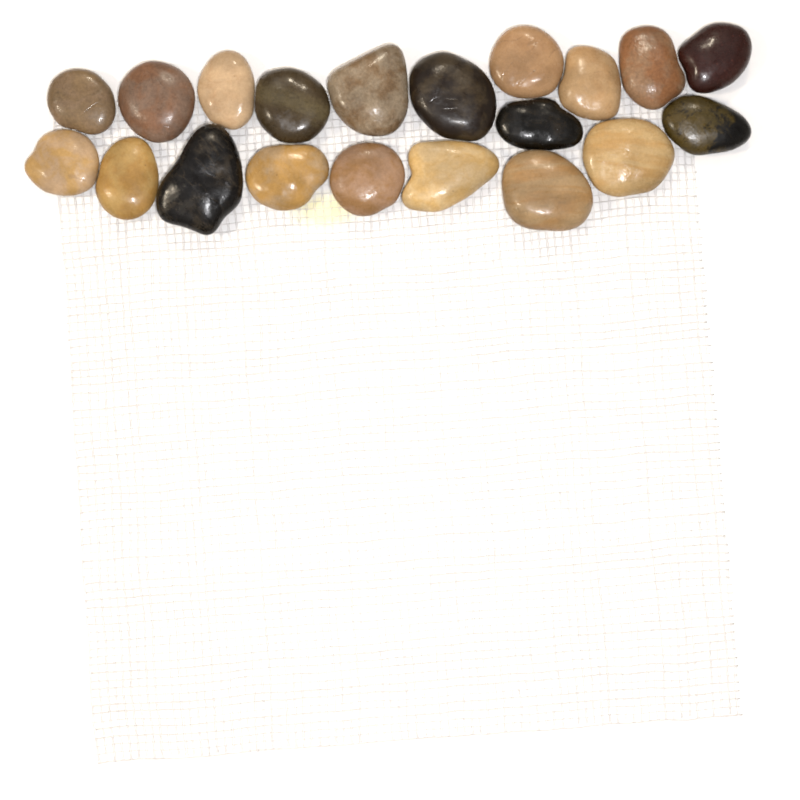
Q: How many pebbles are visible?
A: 20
